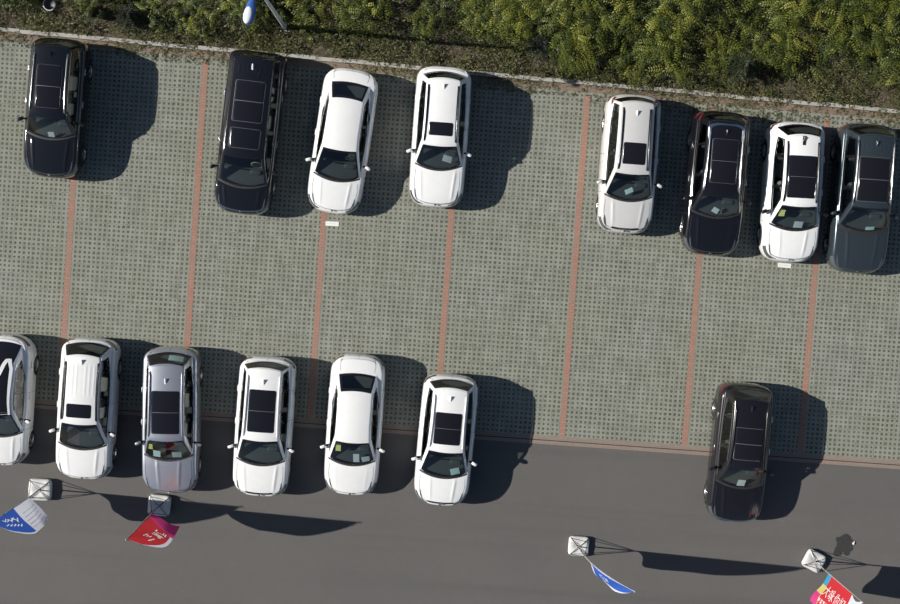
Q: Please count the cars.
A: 15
